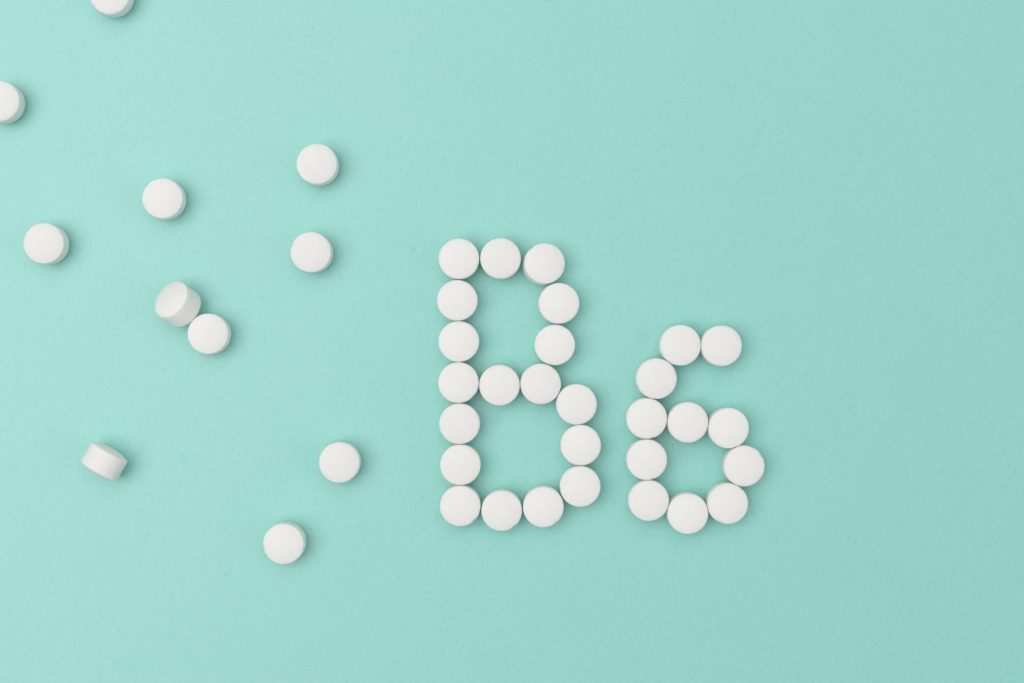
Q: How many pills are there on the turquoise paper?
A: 40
